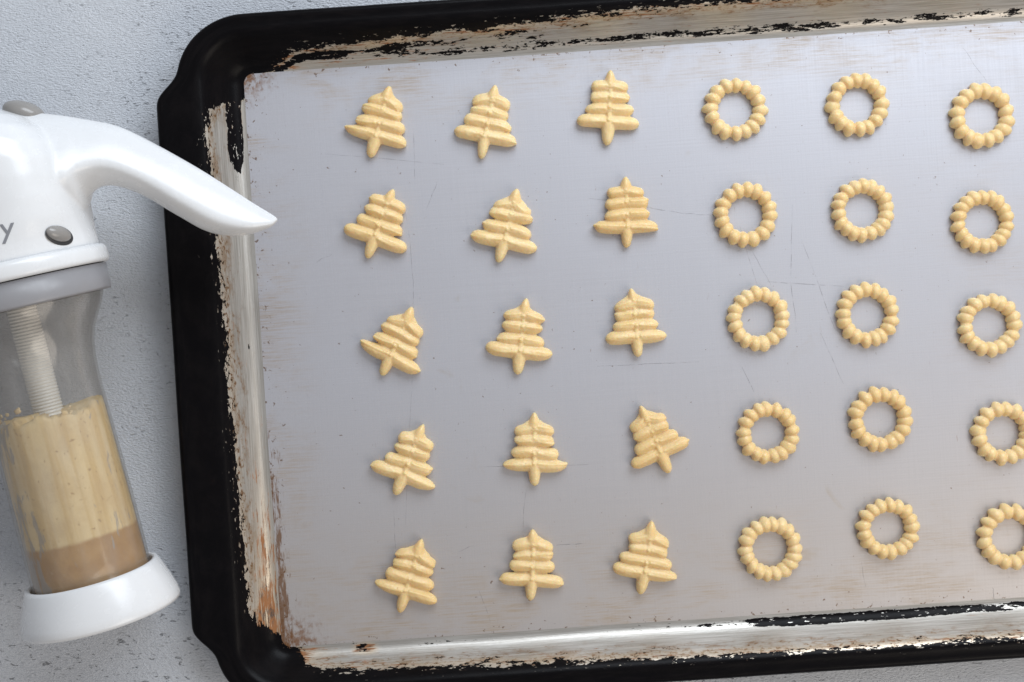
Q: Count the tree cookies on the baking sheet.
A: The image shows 15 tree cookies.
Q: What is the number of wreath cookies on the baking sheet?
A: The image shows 15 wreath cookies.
